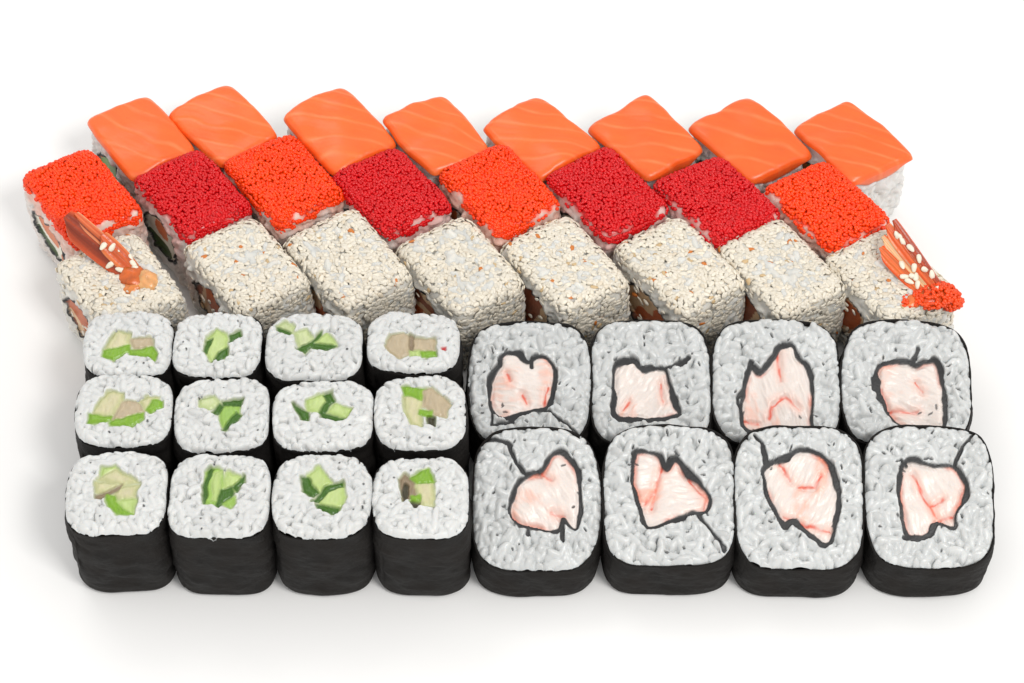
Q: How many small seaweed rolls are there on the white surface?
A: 12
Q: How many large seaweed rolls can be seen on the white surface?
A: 8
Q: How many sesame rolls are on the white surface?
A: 8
